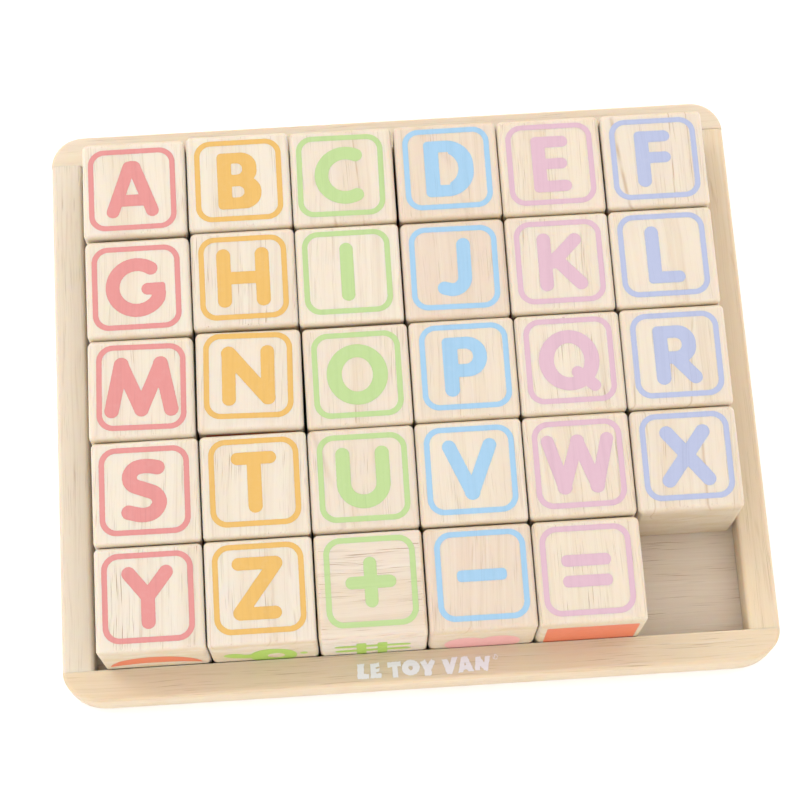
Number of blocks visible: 29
